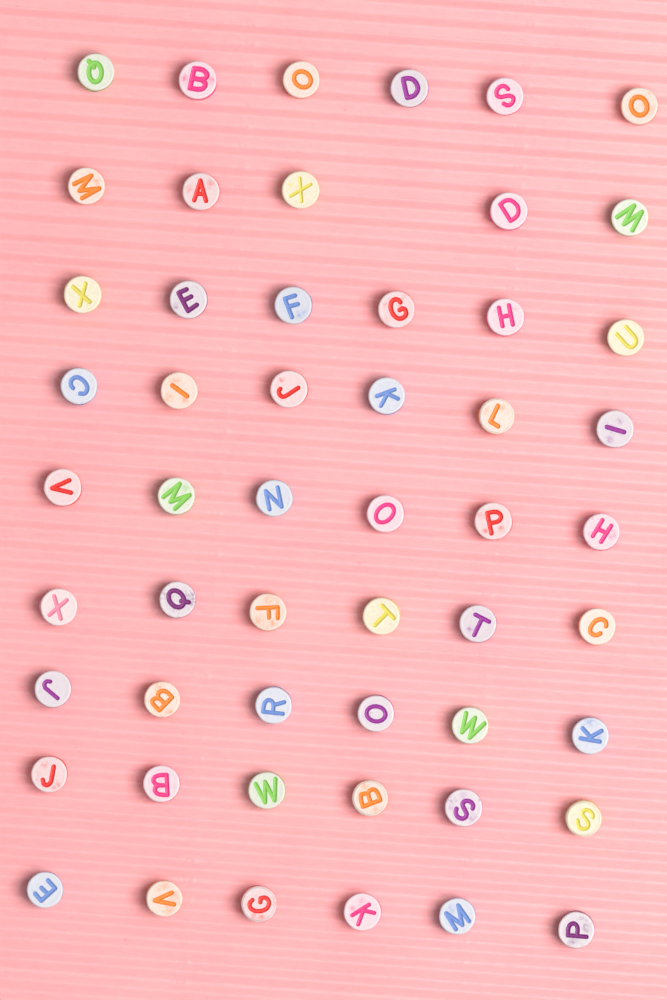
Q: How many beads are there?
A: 53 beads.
